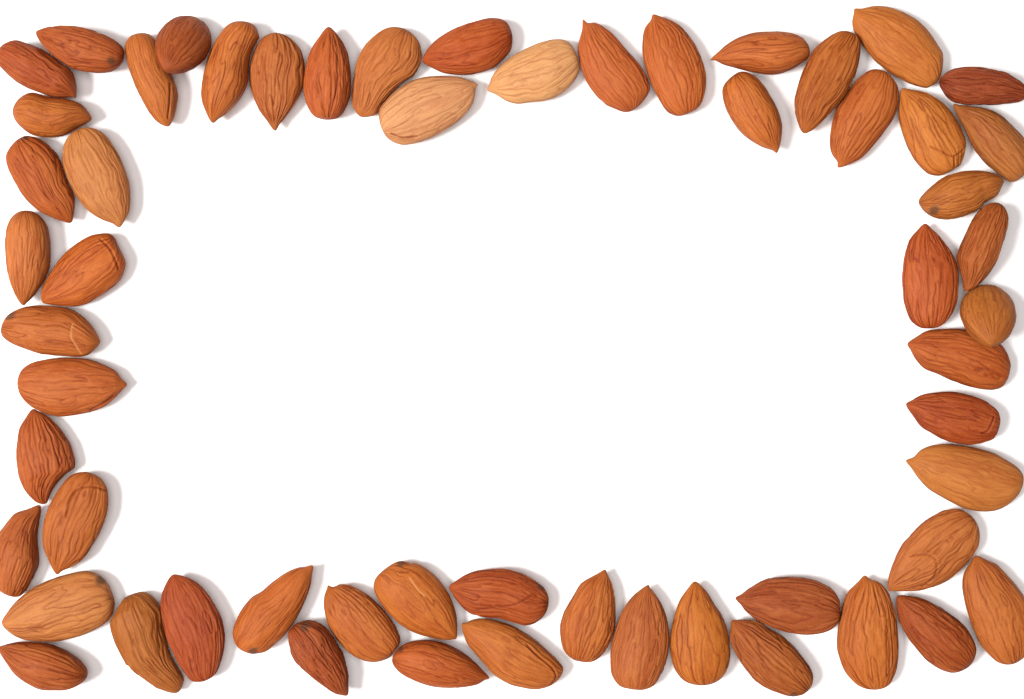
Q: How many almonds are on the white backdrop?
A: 58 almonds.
